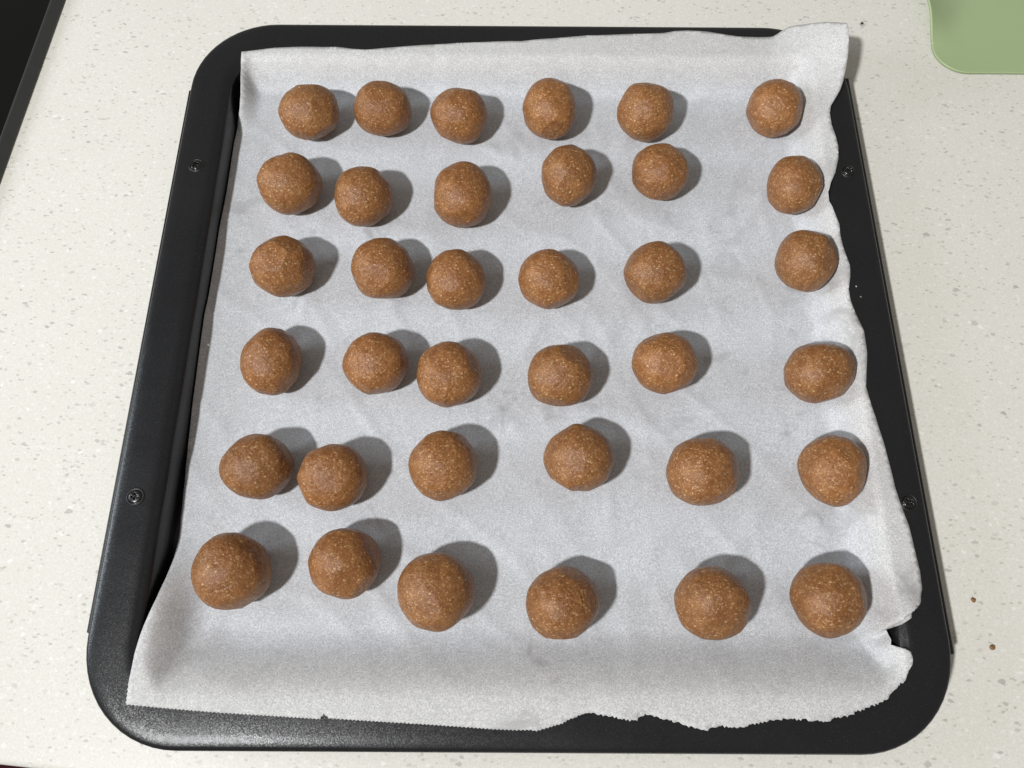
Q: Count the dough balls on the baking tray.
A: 36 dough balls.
